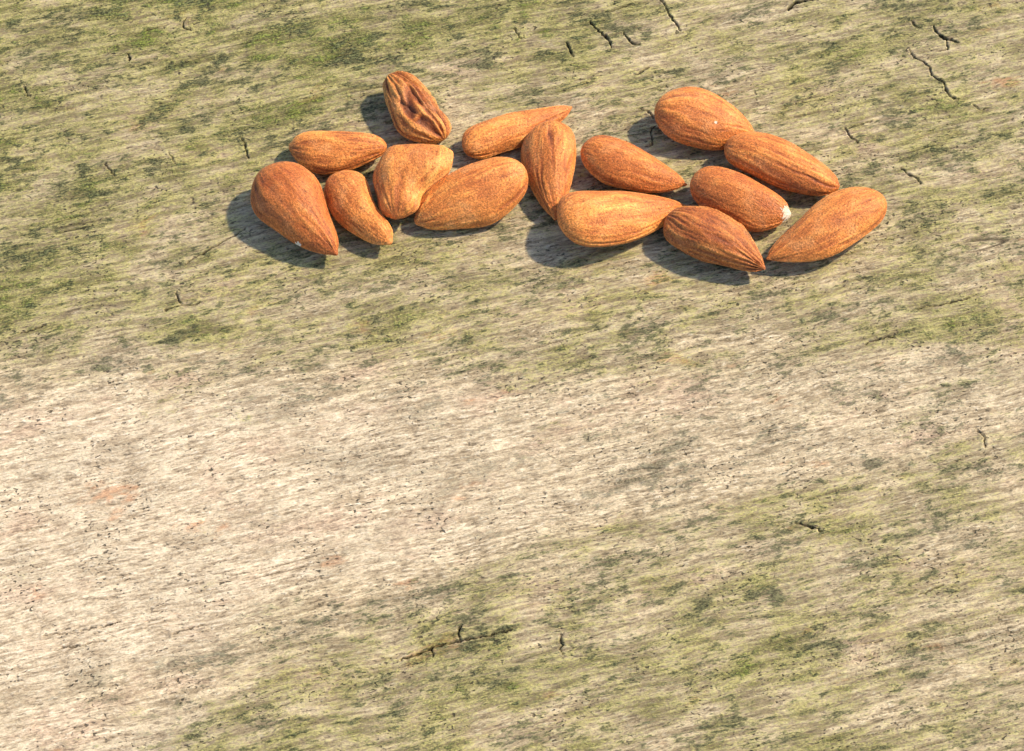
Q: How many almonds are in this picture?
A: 15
